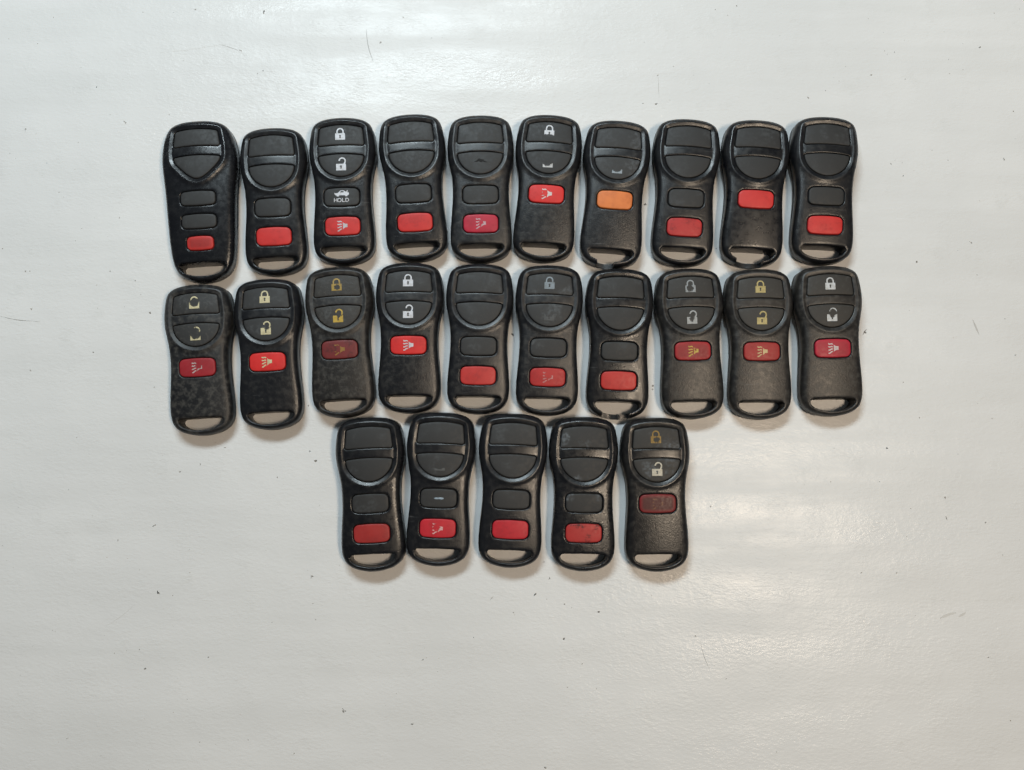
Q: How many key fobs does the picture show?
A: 25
